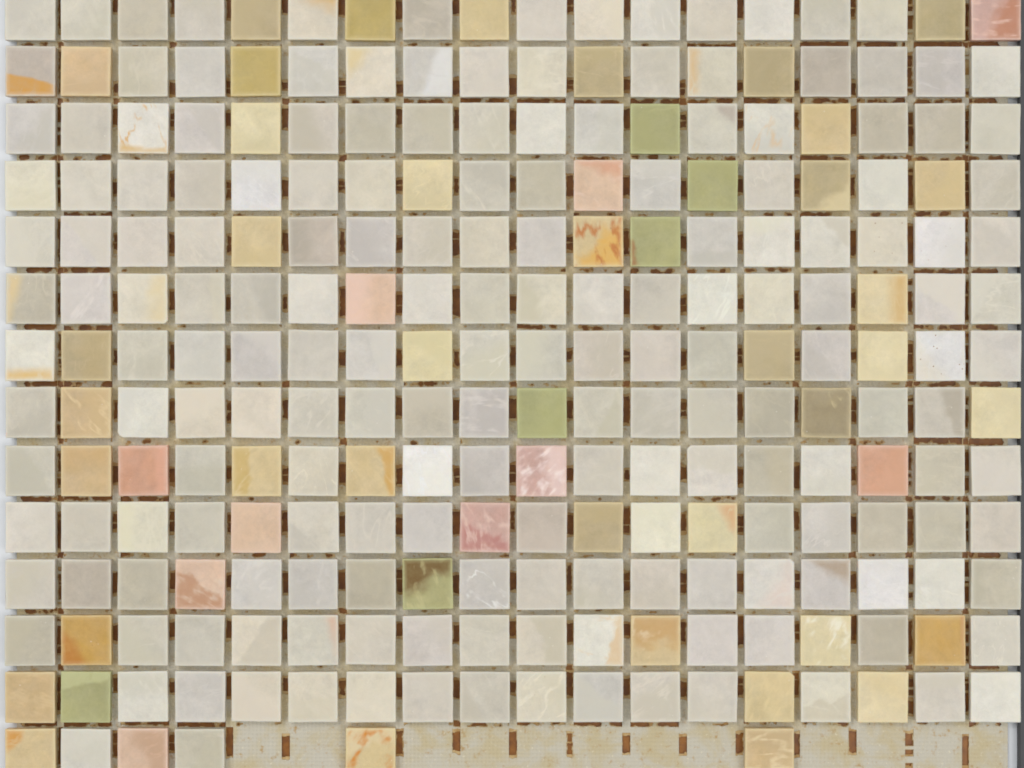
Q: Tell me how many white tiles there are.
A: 186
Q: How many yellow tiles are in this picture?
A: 38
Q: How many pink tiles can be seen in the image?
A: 10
